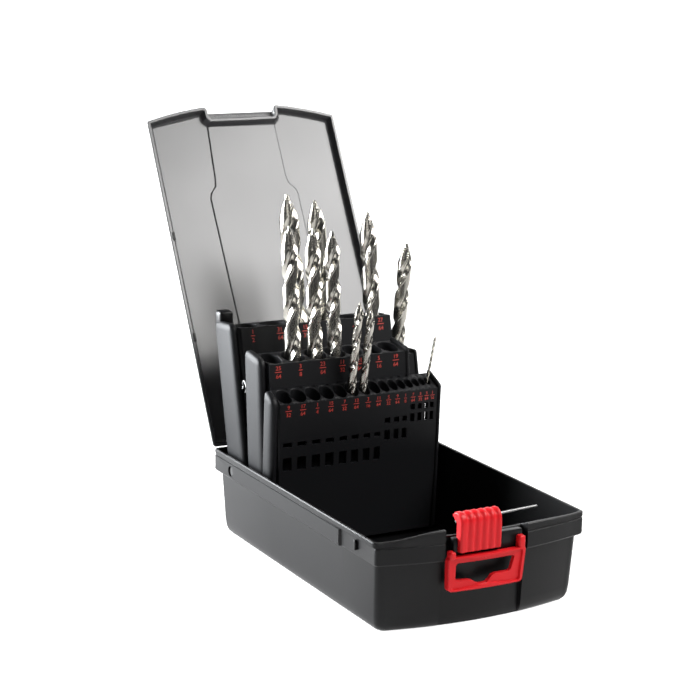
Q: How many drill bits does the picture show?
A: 10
